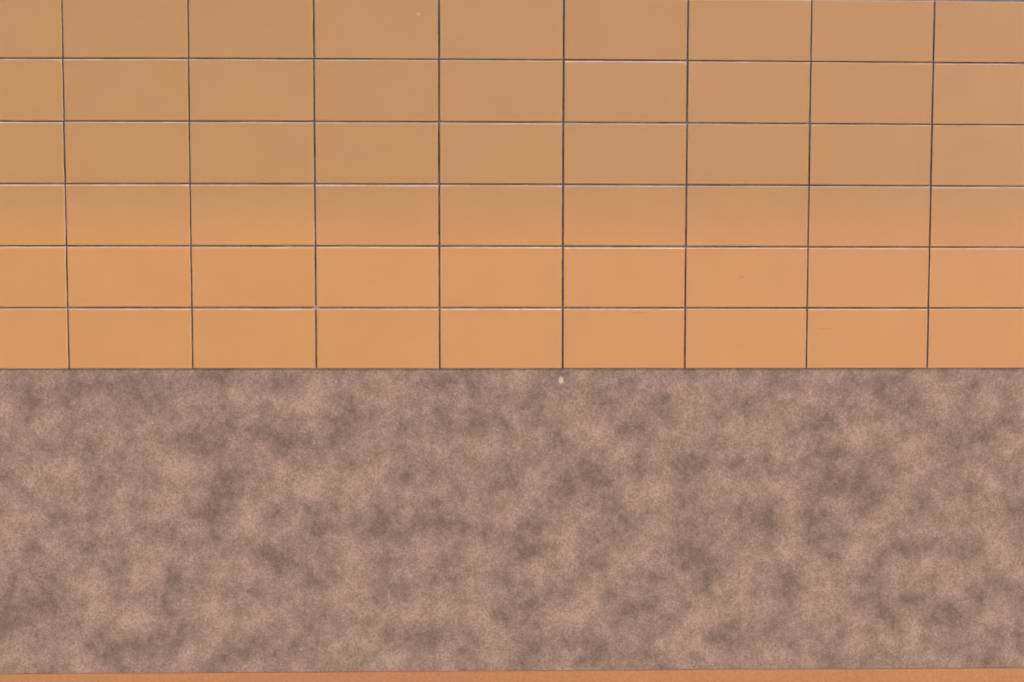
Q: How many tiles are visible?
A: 54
